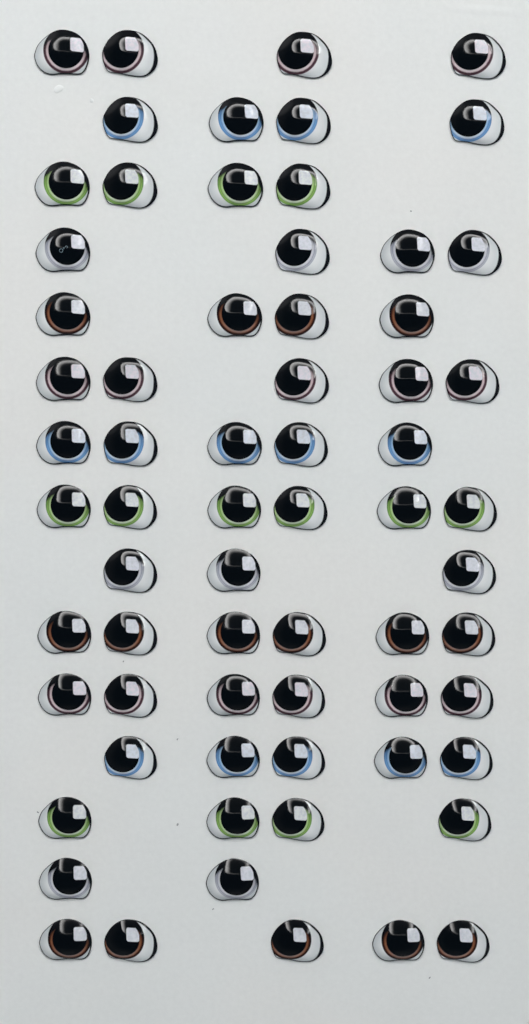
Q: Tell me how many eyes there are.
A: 67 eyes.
